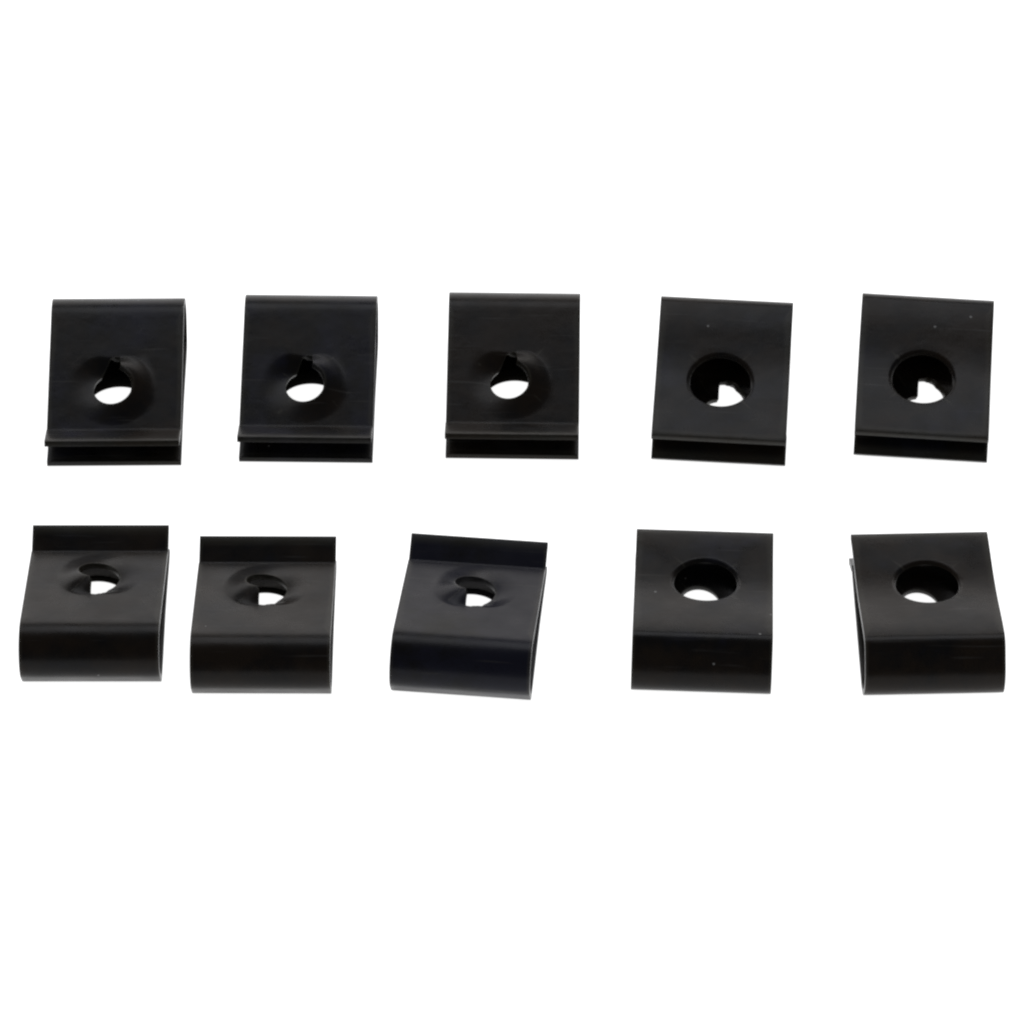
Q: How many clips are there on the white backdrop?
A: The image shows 10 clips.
